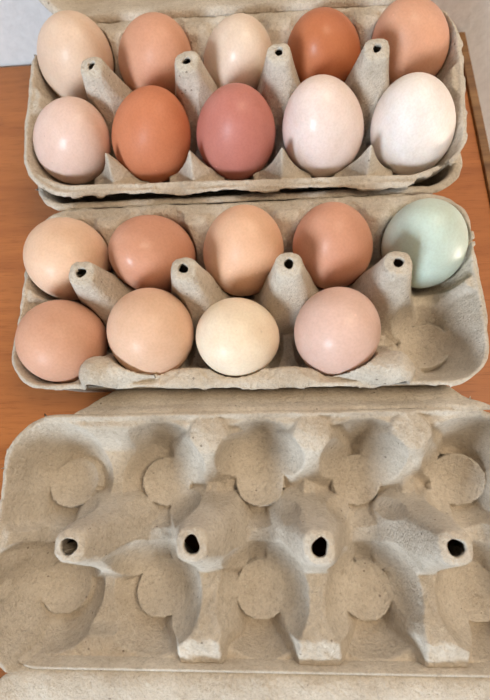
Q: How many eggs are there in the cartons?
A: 19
